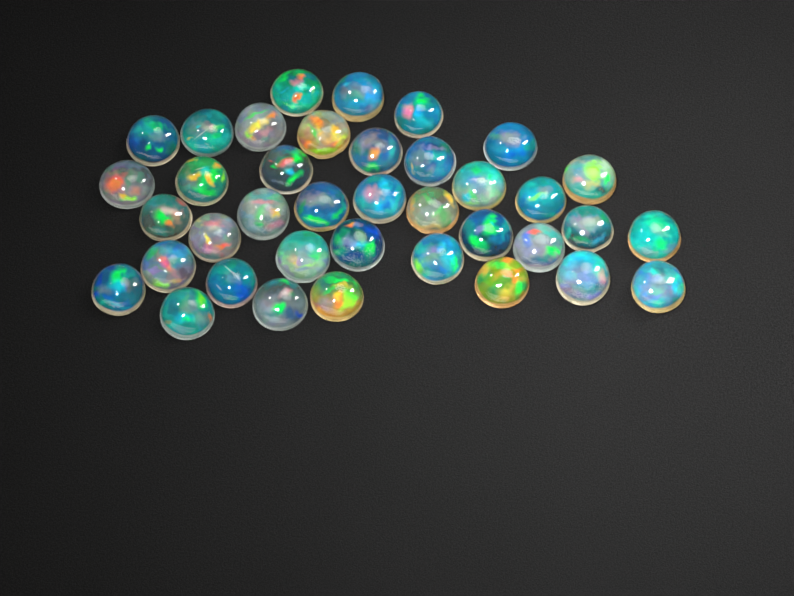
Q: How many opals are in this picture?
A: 38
